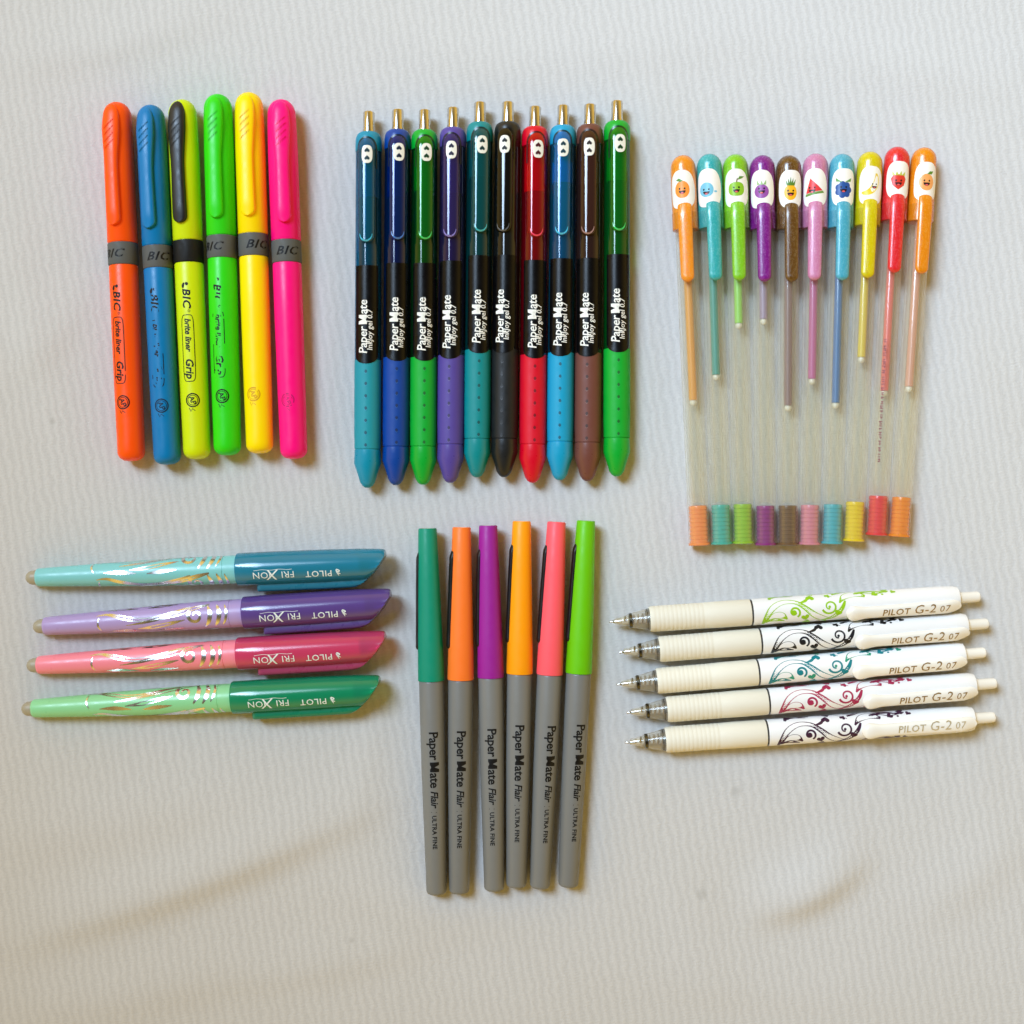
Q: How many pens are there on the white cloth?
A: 41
